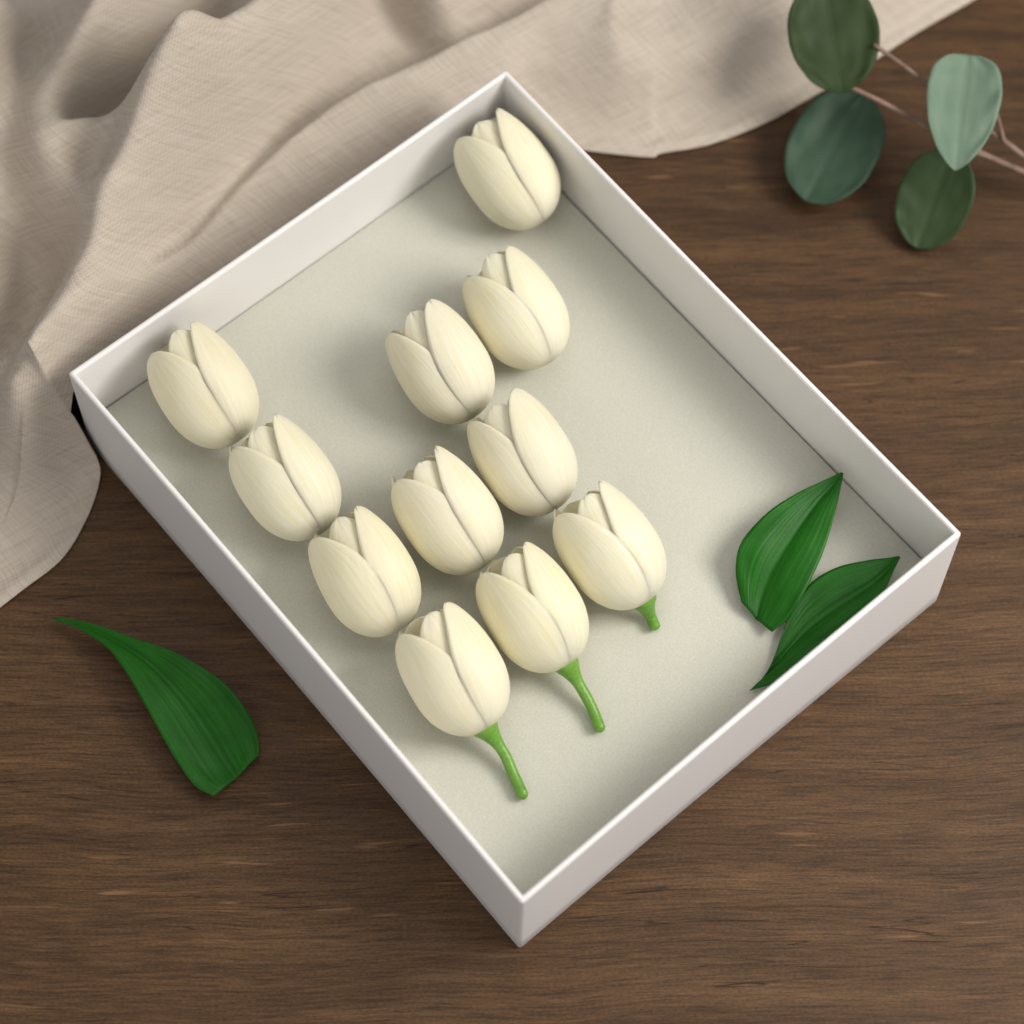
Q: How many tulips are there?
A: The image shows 11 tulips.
